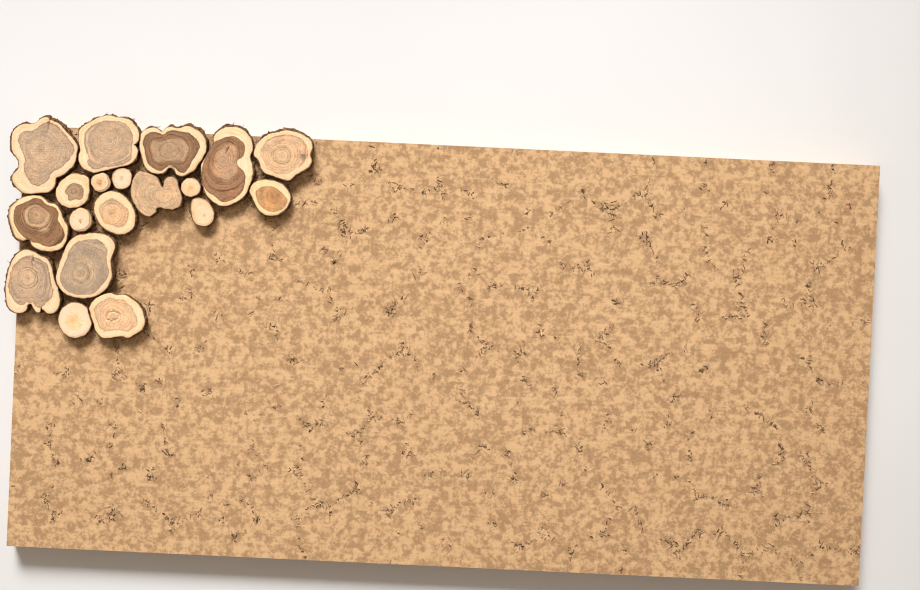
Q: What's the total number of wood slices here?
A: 19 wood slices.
